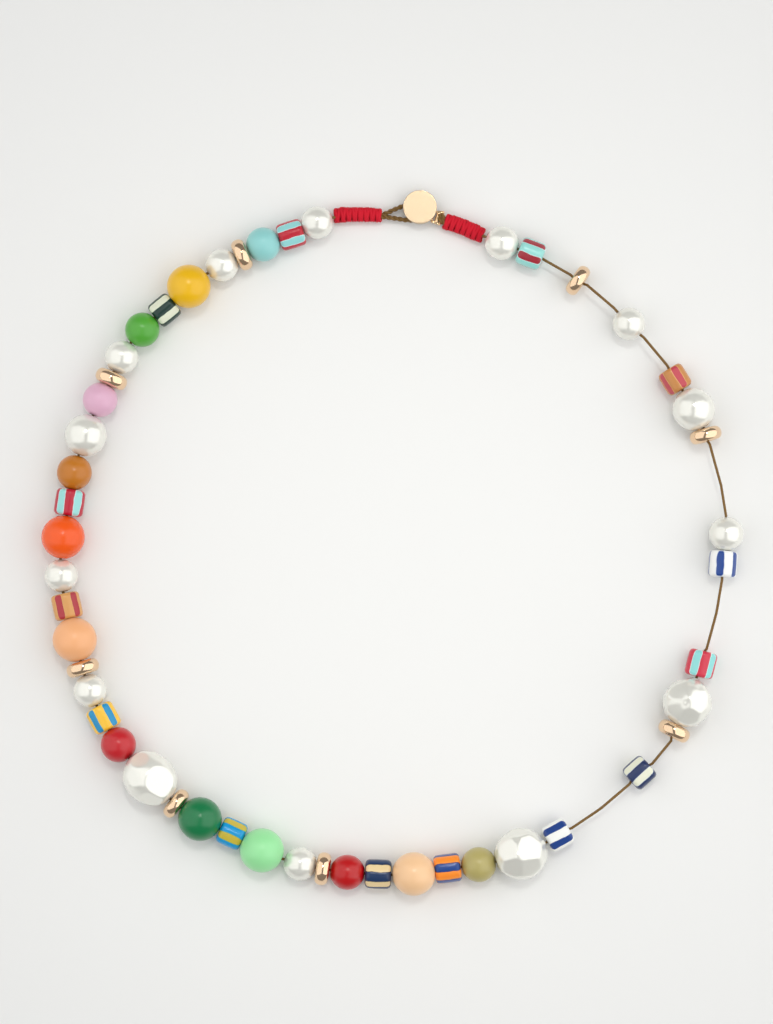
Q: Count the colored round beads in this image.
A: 13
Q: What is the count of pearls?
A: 14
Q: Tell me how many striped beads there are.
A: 14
